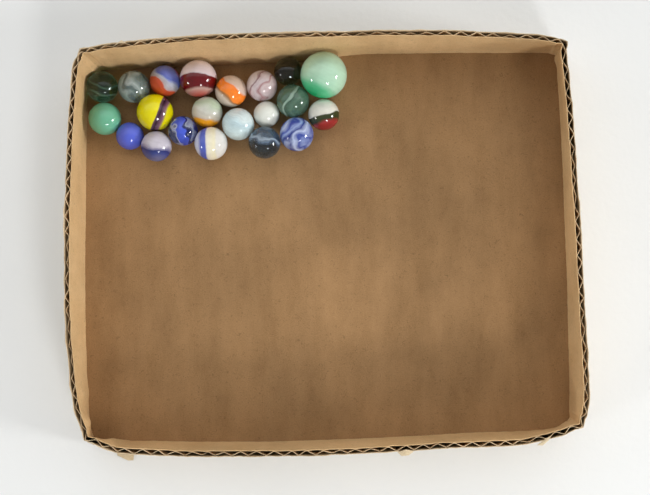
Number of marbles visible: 21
